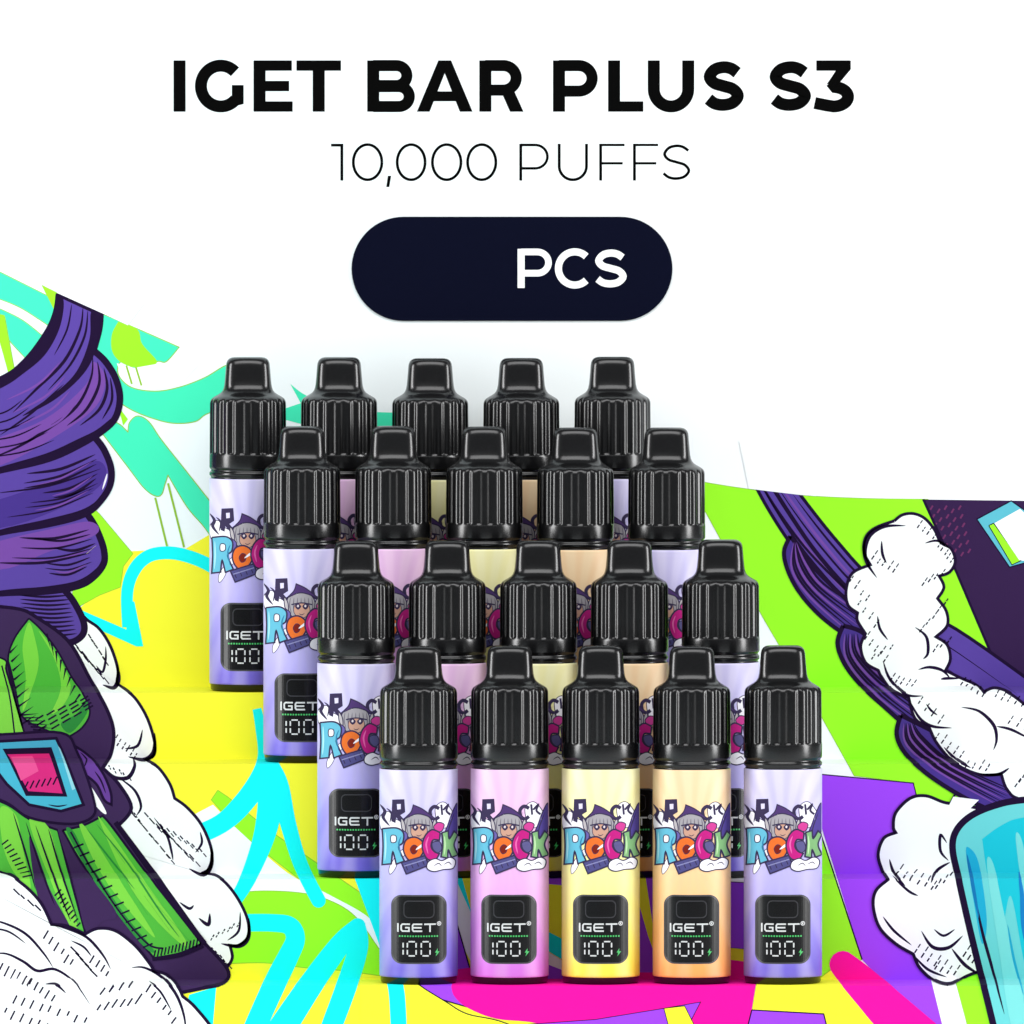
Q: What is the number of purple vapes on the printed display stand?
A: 8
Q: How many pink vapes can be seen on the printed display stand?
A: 4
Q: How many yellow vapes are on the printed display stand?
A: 4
